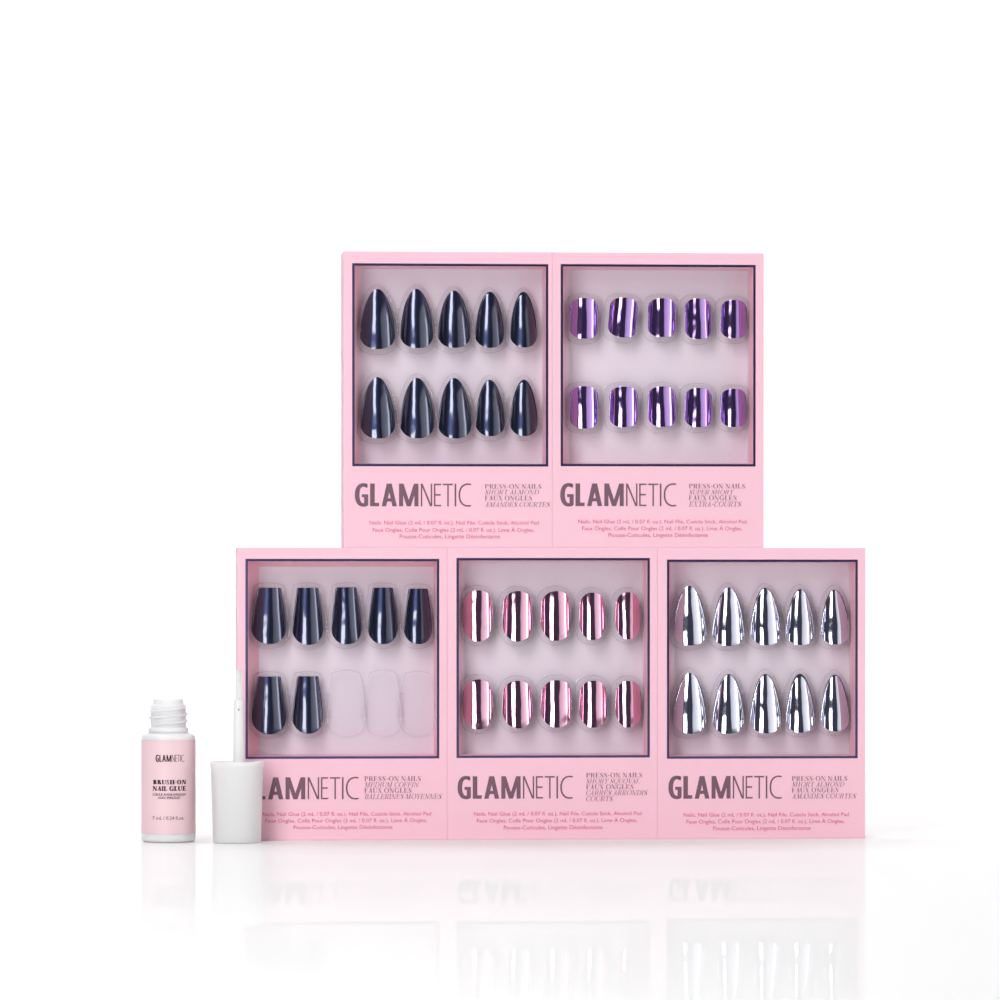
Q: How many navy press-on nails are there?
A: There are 17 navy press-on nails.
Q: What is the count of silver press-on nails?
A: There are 10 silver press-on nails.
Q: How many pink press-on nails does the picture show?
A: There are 10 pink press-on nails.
